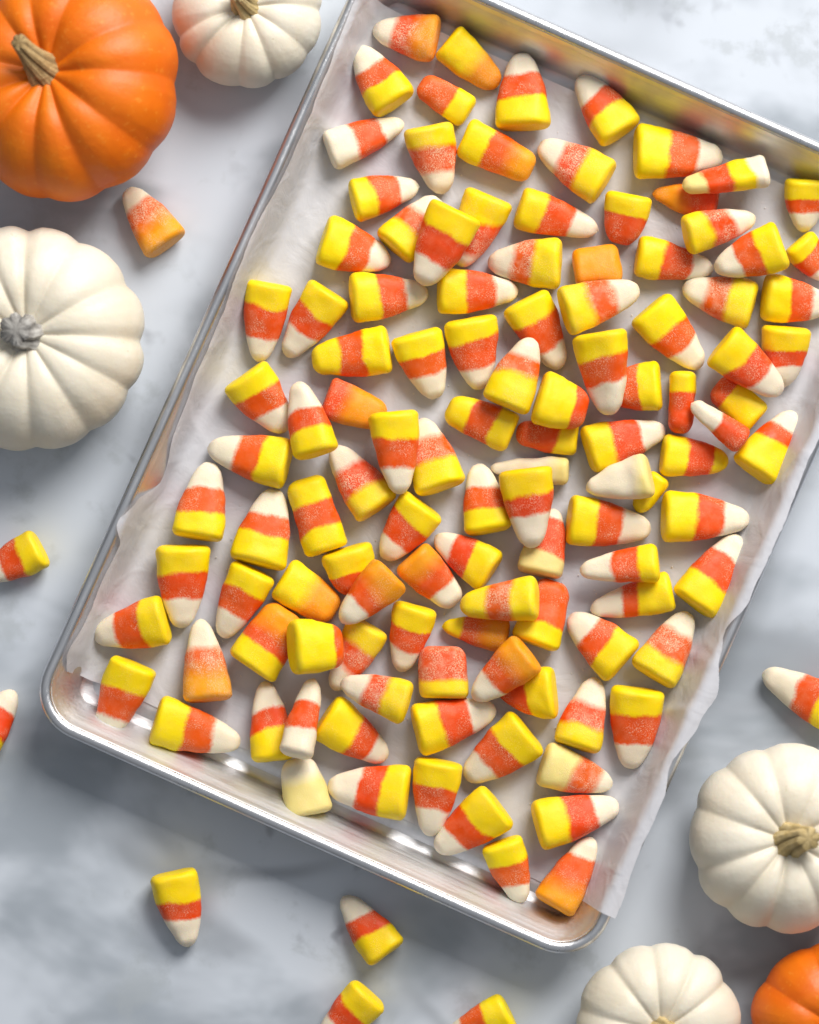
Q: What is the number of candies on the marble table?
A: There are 122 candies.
